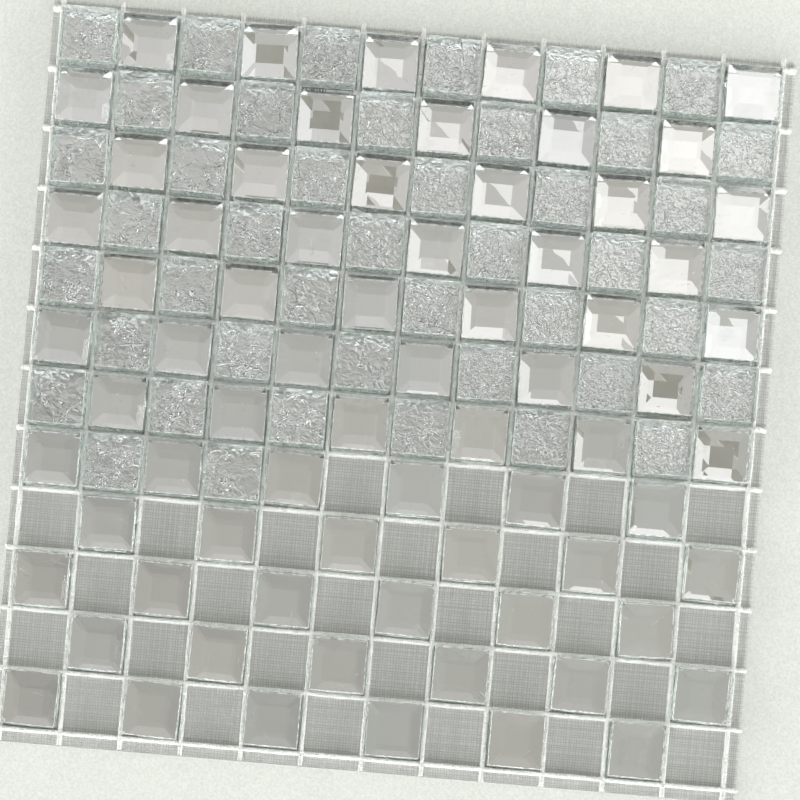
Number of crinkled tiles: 44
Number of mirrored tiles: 72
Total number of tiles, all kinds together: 116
